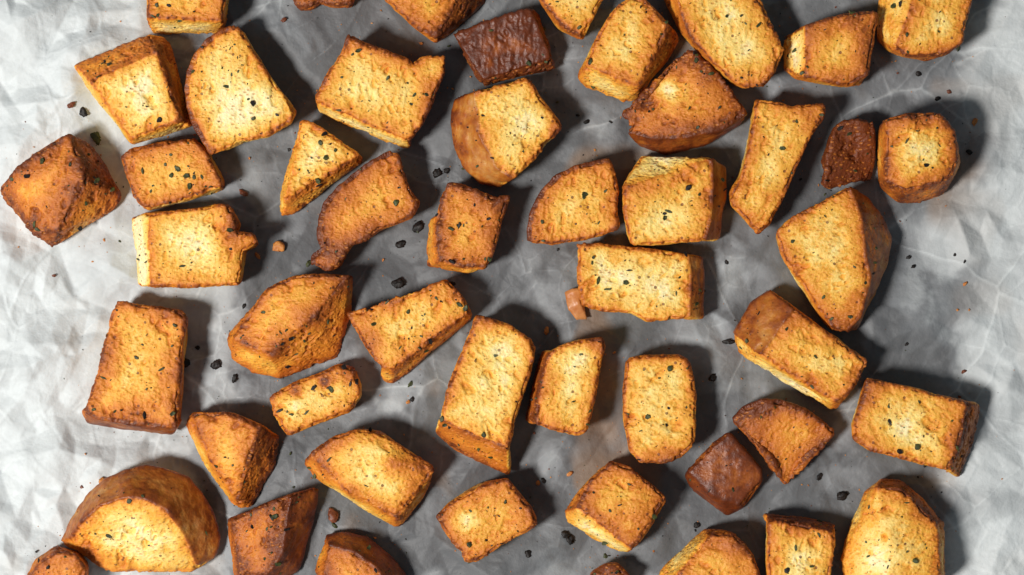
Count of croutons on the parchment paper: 50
